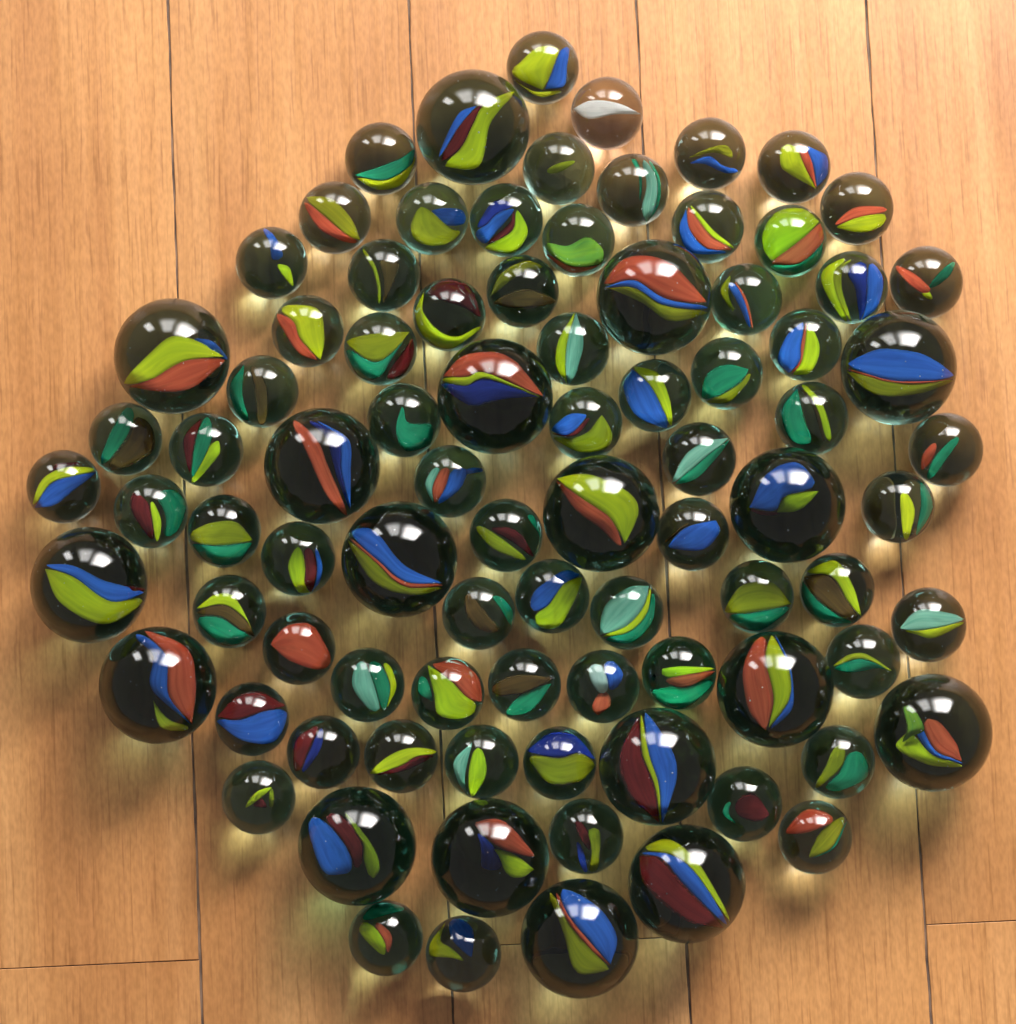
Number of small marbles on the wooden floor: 69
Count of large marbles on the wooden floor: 18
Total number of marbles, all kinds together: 87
